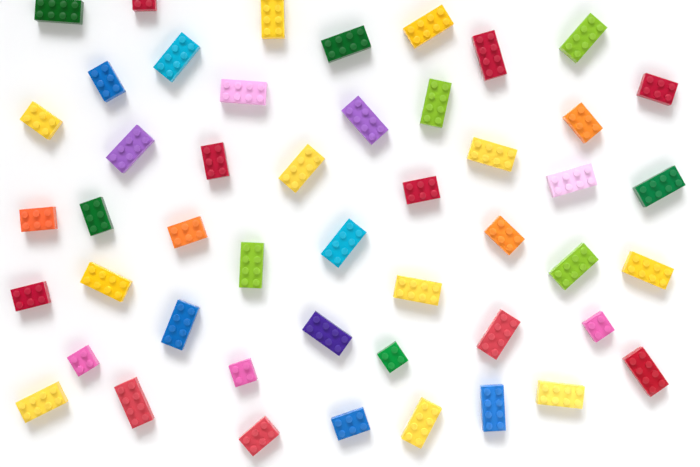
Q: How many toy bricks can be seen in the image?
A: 48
